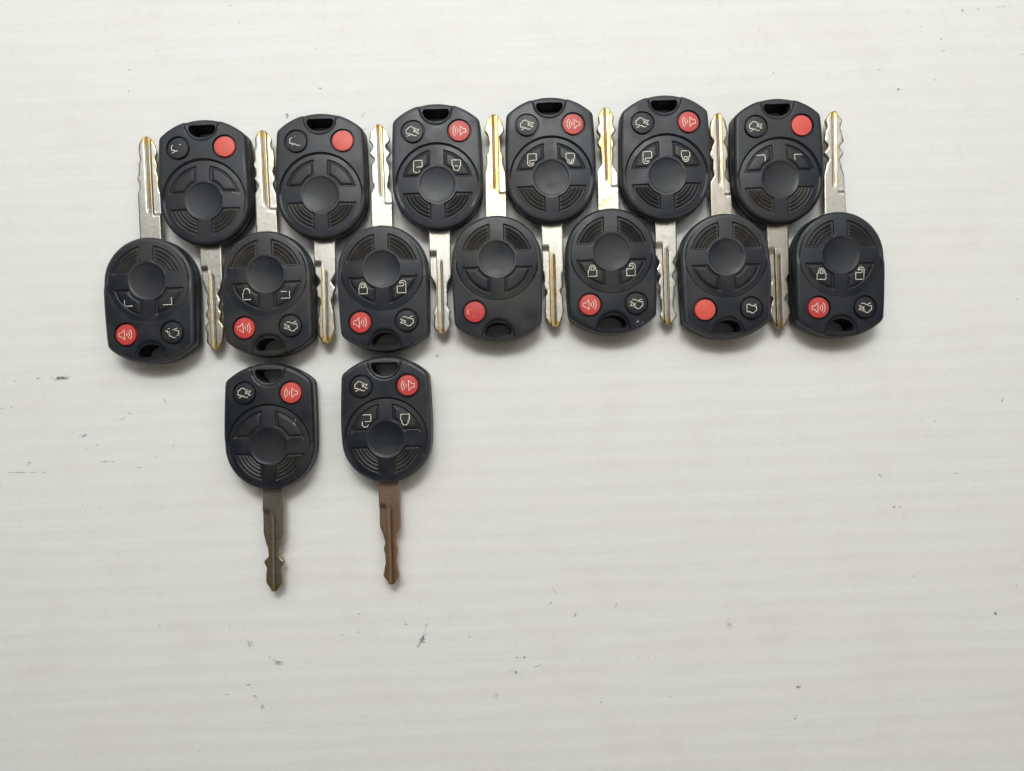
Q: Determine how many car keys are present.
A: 15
